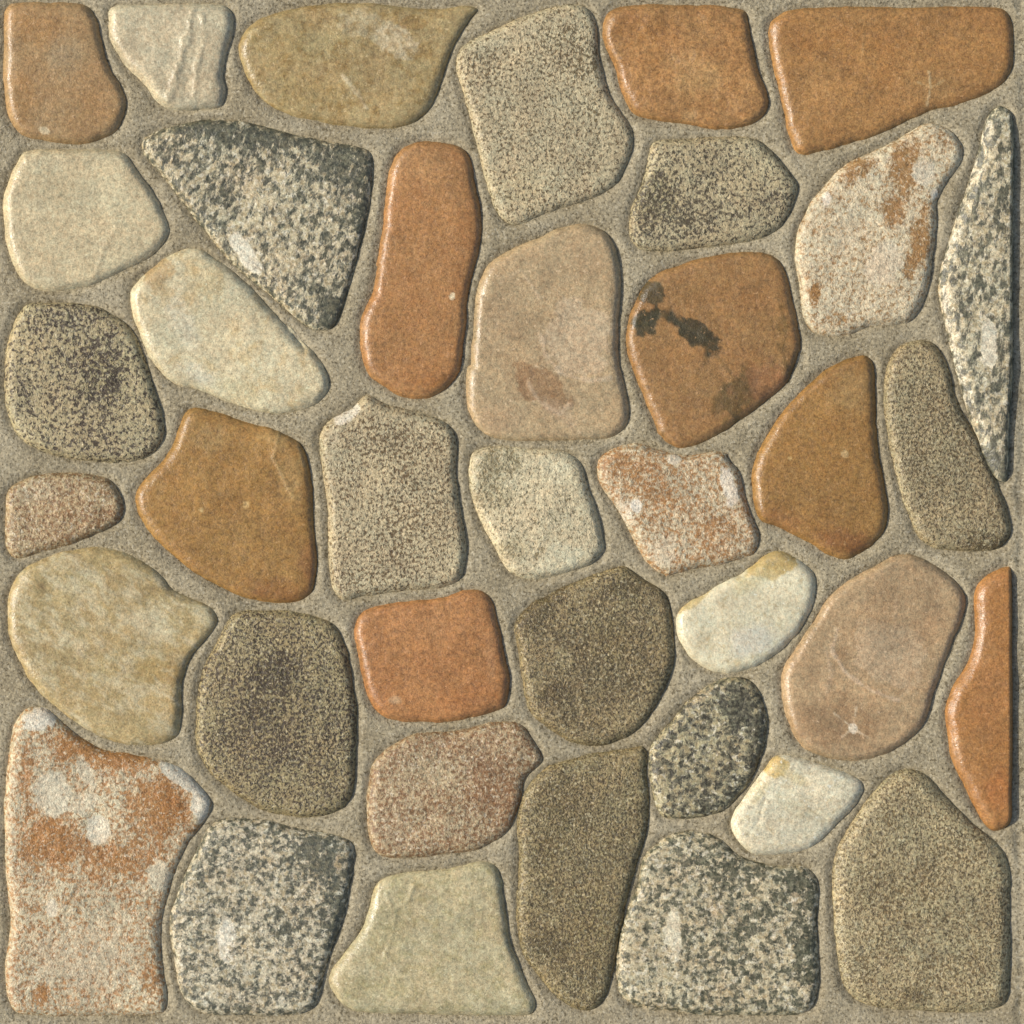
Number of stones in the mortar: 39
